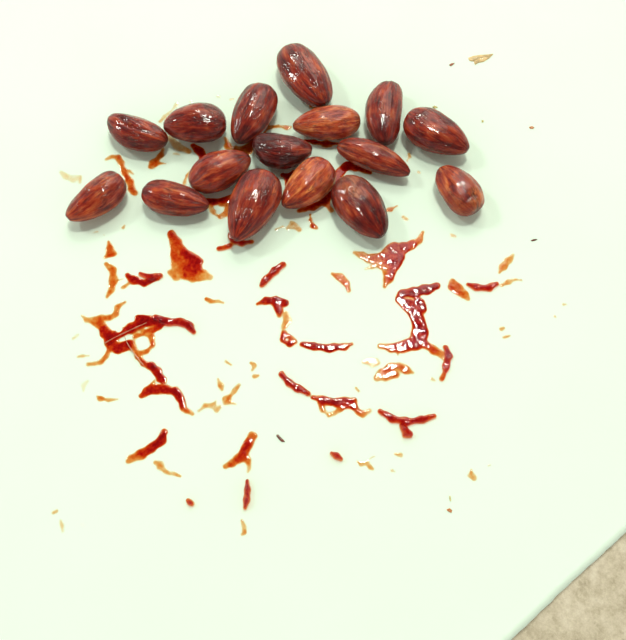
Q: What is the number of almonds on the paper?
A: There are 16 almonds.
